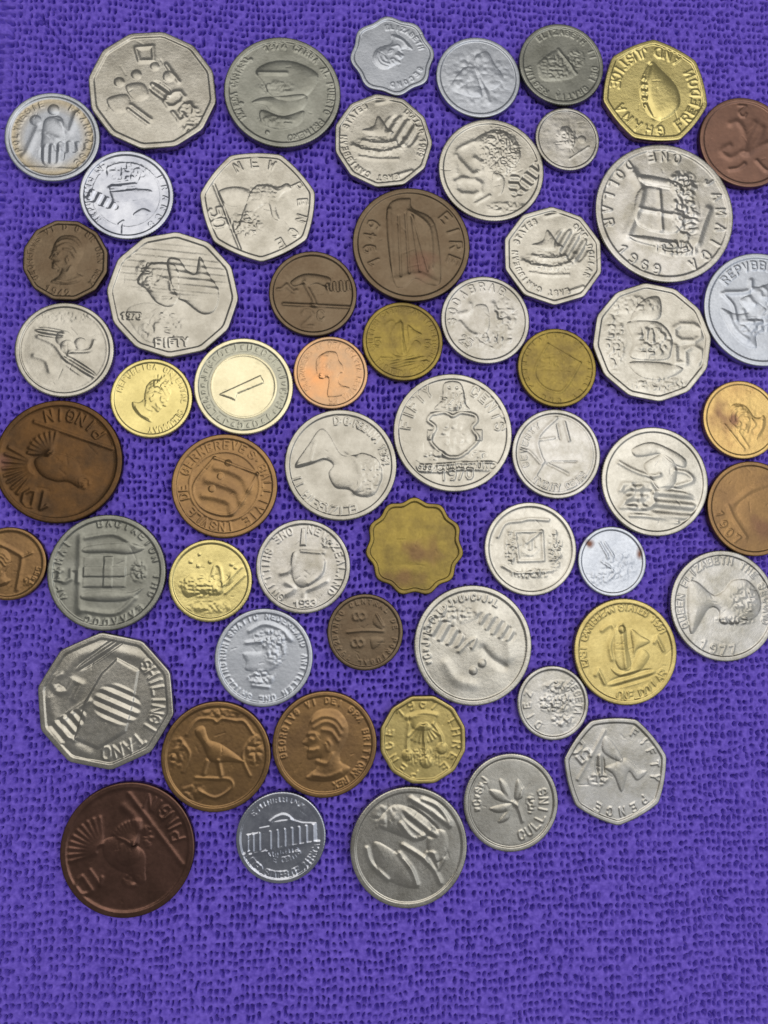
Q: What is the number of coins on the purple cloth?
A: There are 58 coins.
